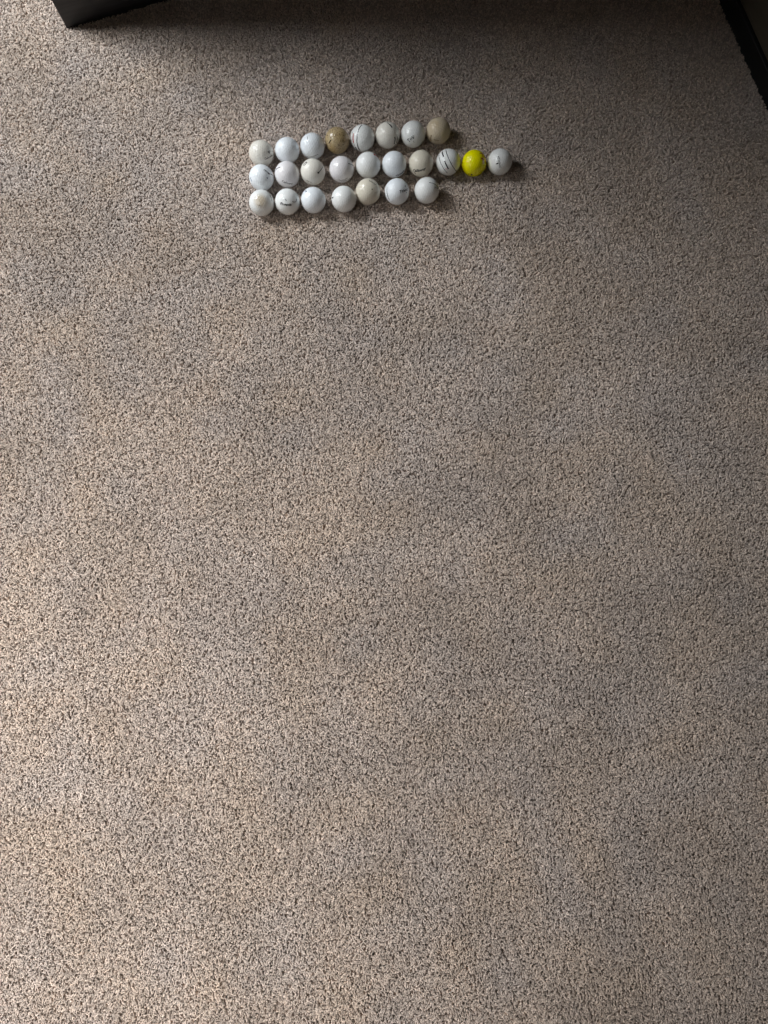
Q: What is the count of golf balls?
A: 25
